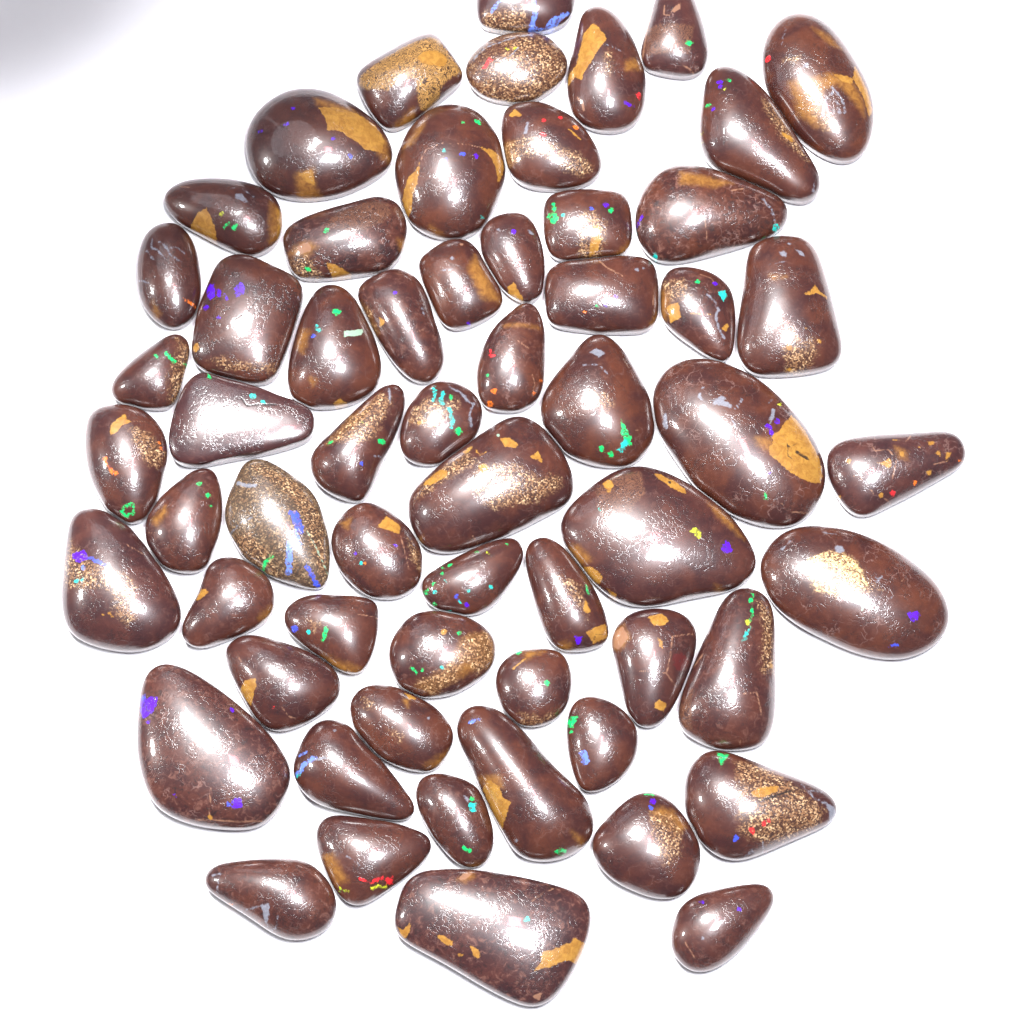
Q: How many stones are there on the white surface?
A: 60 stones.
